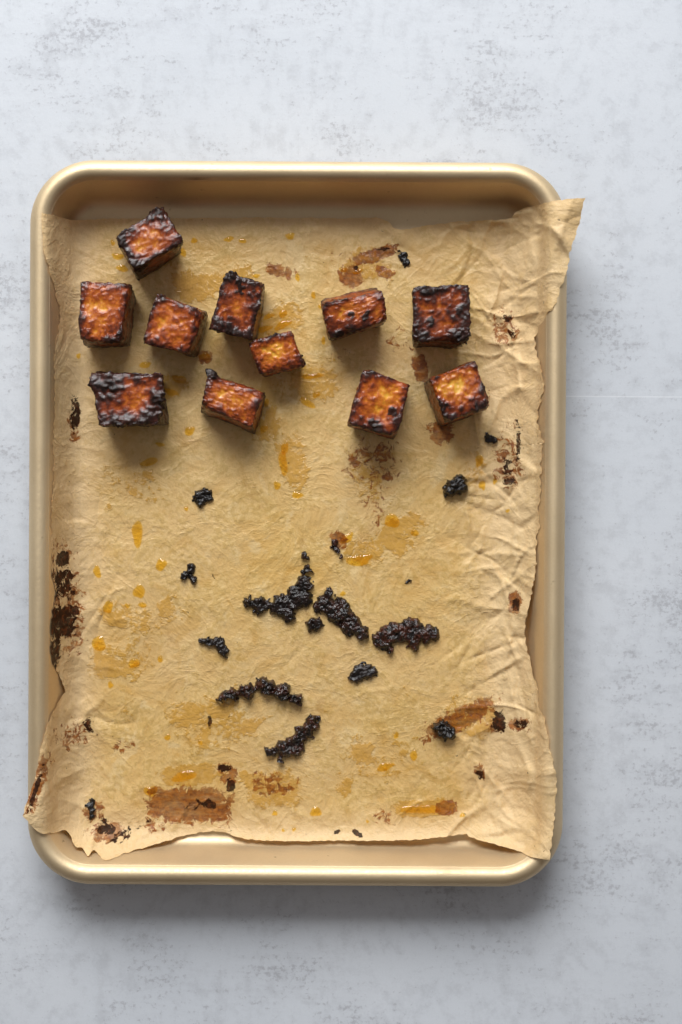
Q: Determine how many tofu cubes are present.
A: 11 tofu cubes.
